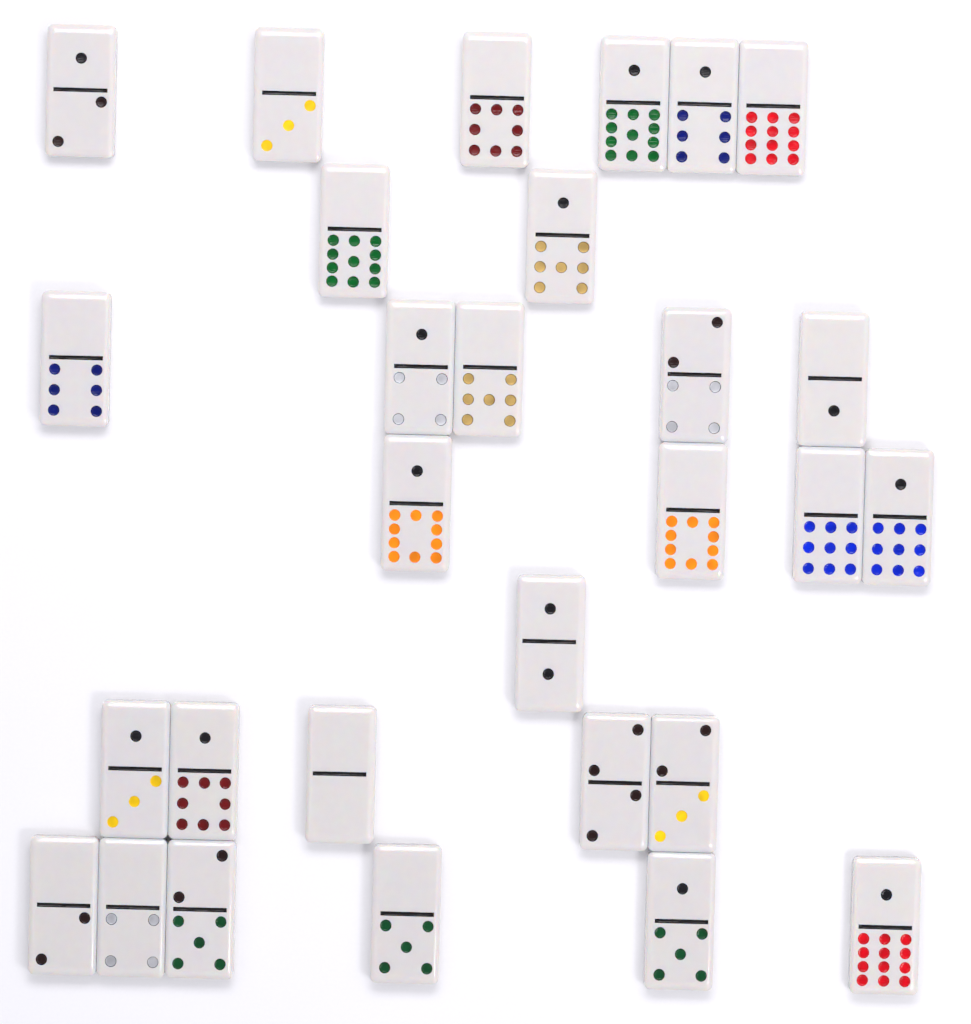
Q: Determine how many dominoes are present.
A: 29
